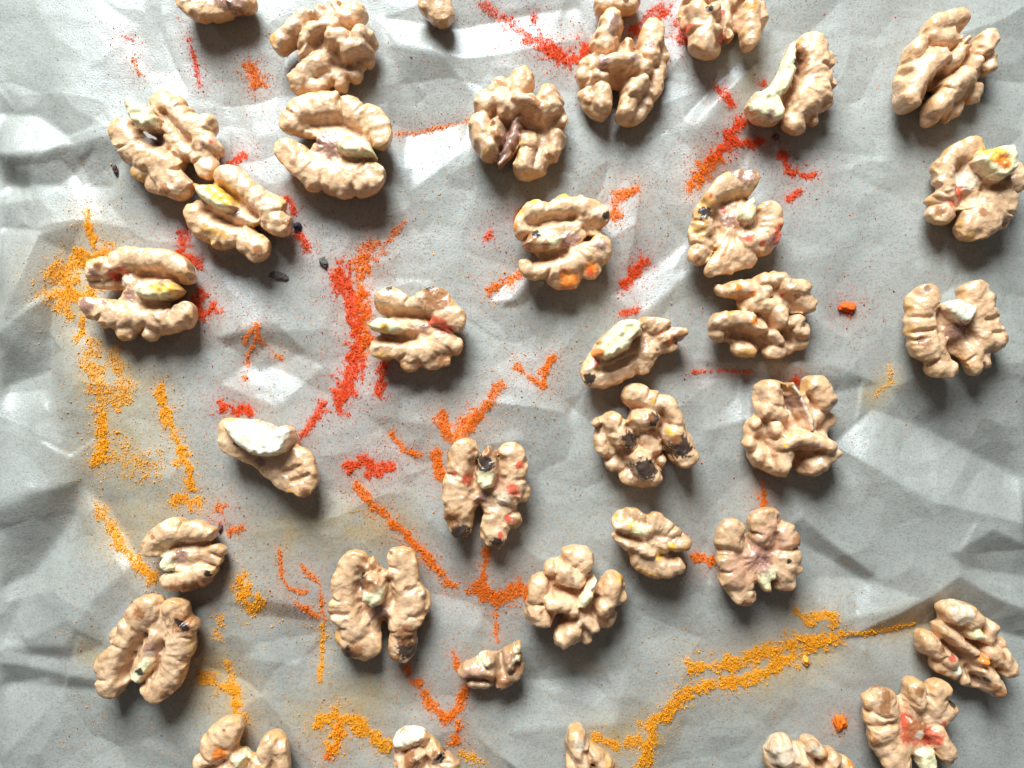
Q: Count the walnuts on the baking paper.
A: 37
